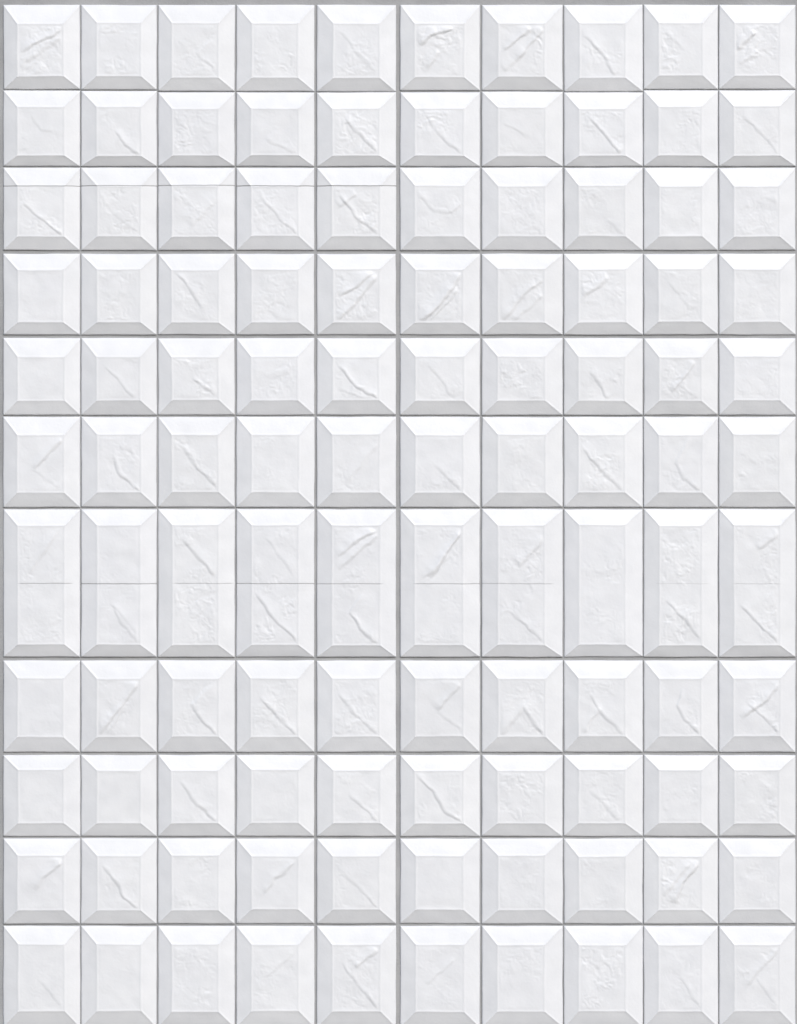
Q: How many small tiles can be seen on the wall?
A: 100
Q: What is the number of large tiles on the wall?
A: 10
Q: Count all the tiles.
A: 110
